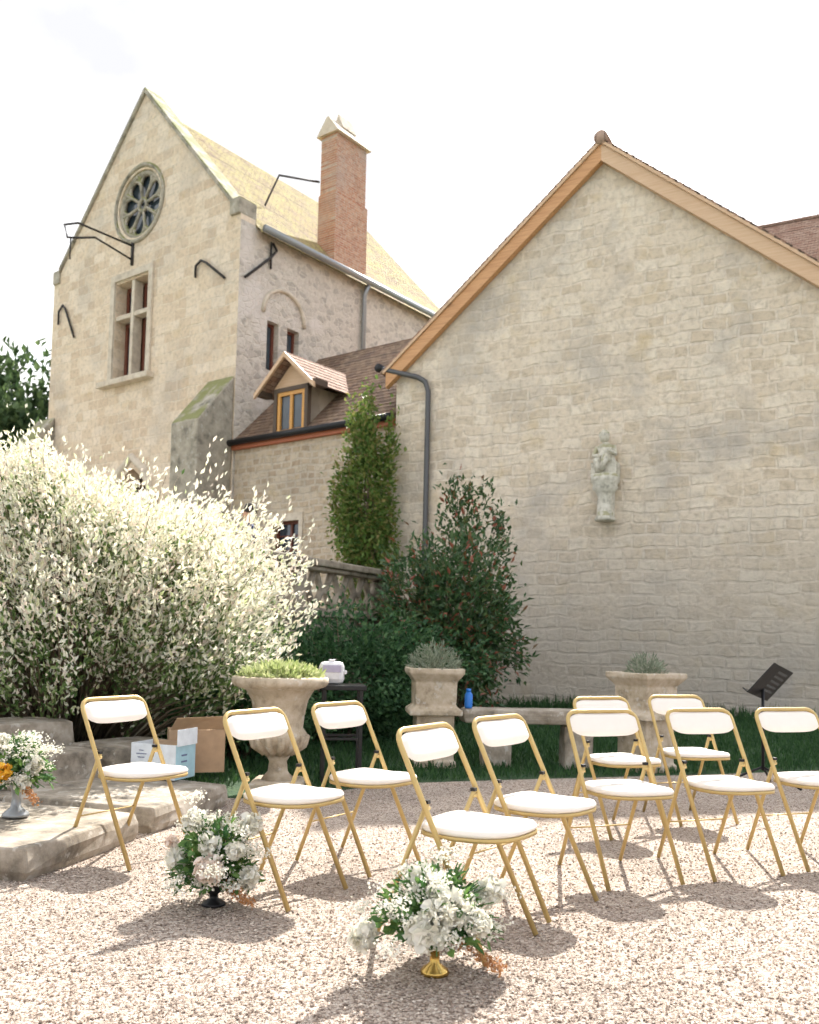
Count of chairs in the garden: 10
